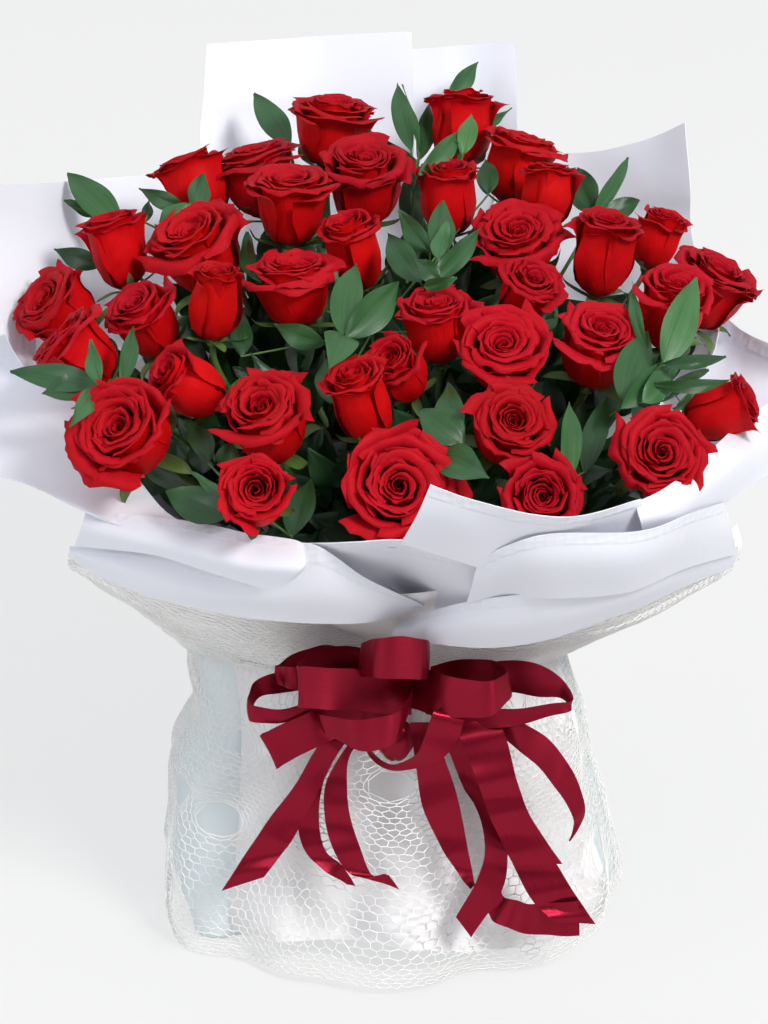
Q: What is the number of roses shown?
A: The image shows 37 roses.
